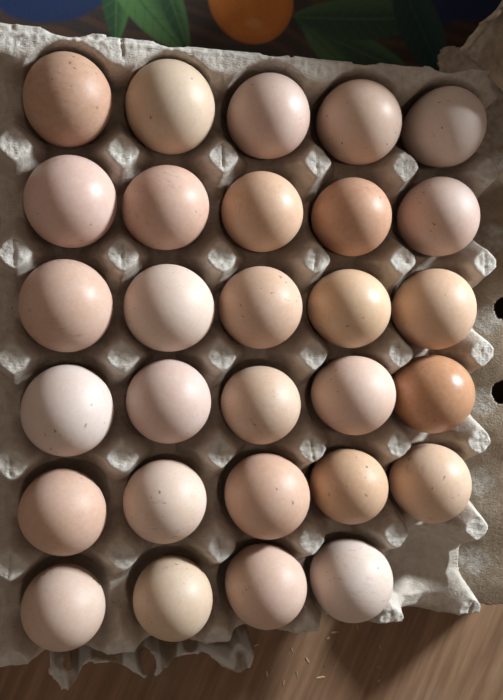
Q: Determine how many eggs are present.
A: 29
